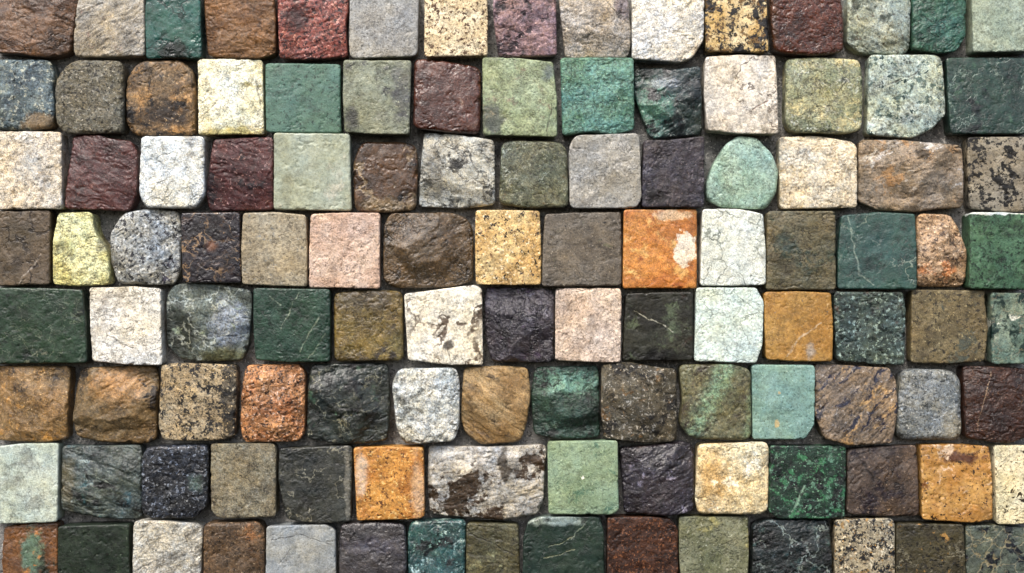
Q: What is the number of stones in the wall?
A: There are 115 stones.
